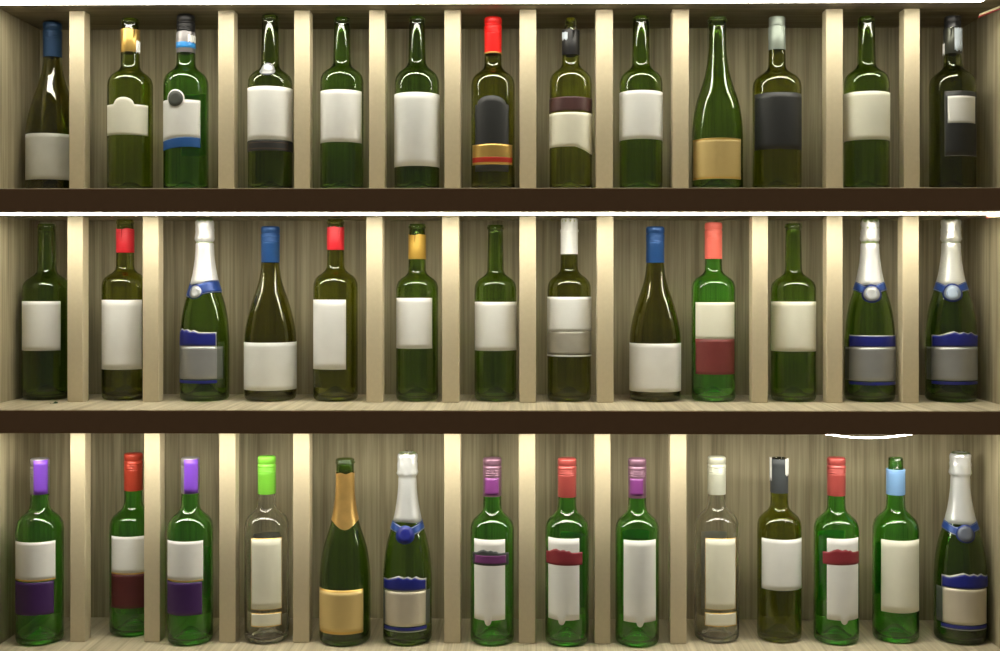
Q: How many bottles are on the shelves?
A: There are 40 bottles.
